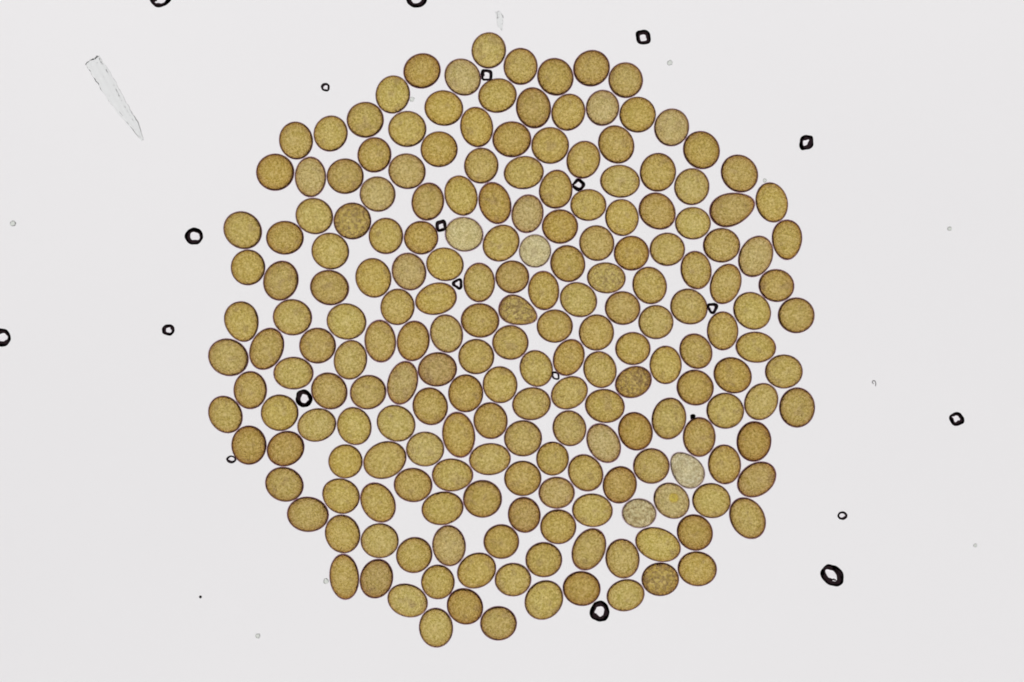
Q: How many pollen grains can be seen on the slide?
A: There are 200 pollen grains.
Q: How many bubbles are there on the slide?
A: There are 20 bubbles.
